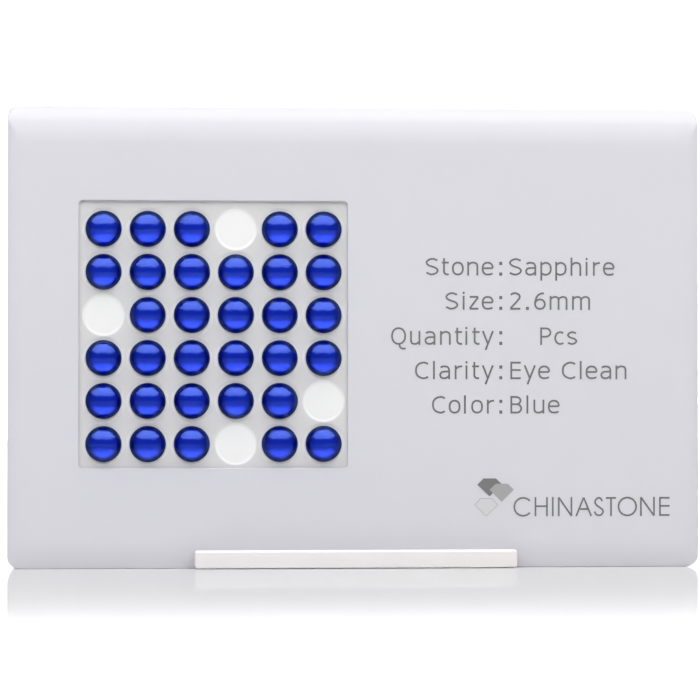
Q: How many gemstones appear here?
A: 32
